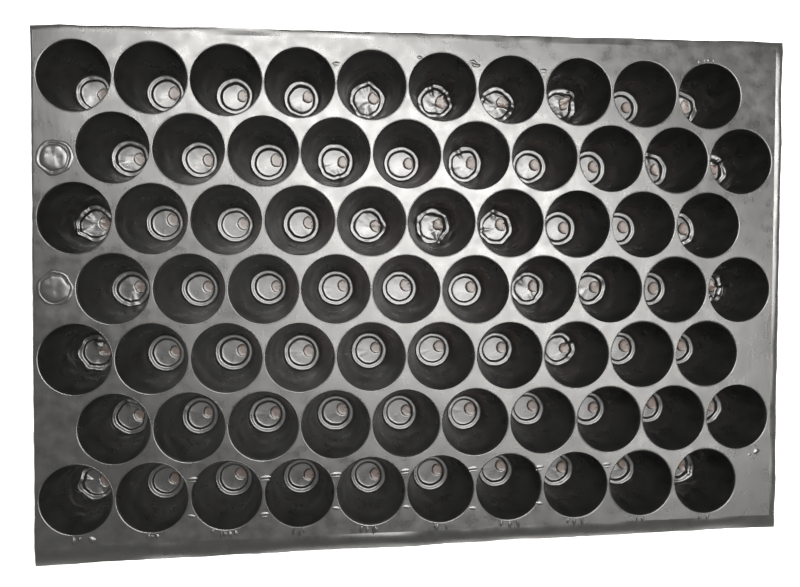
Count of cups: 70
